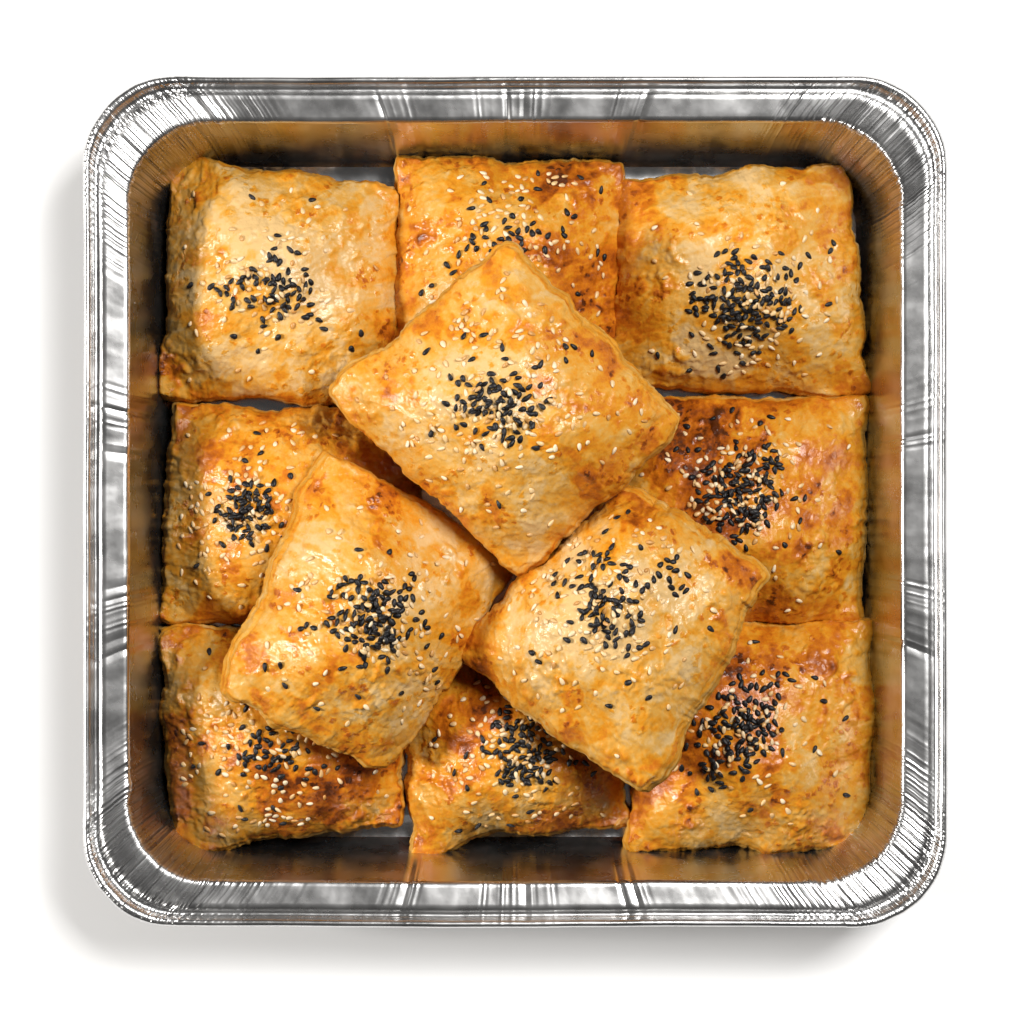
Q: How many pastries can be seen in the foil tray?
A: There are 11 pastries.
